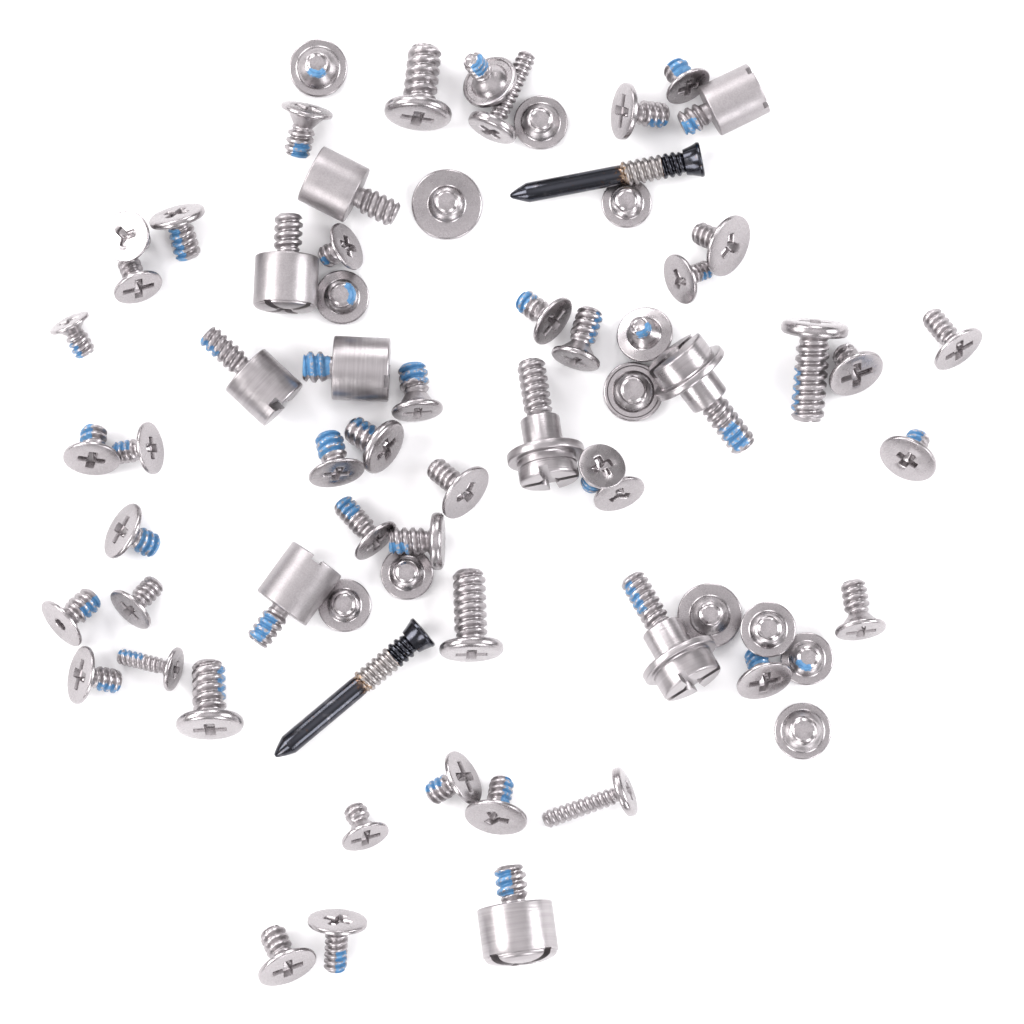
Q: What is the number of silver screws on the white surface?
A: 67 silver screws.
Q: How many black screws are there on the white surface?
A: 2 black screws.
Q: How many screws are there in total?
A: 69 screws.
